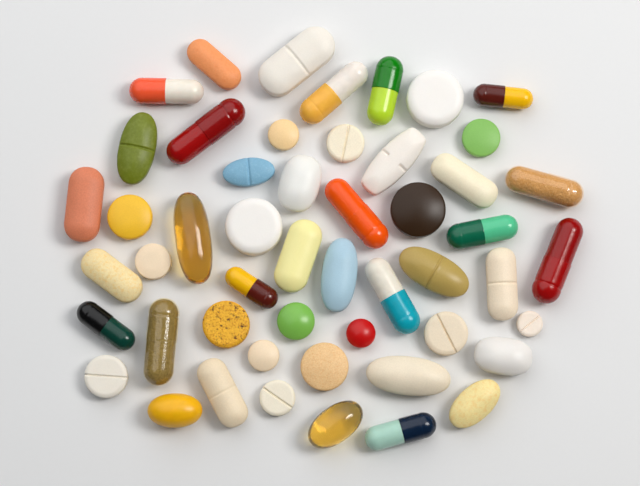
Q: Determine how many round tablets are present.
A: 17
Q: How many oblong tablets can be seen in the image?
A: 17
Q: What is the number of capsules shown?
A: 17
